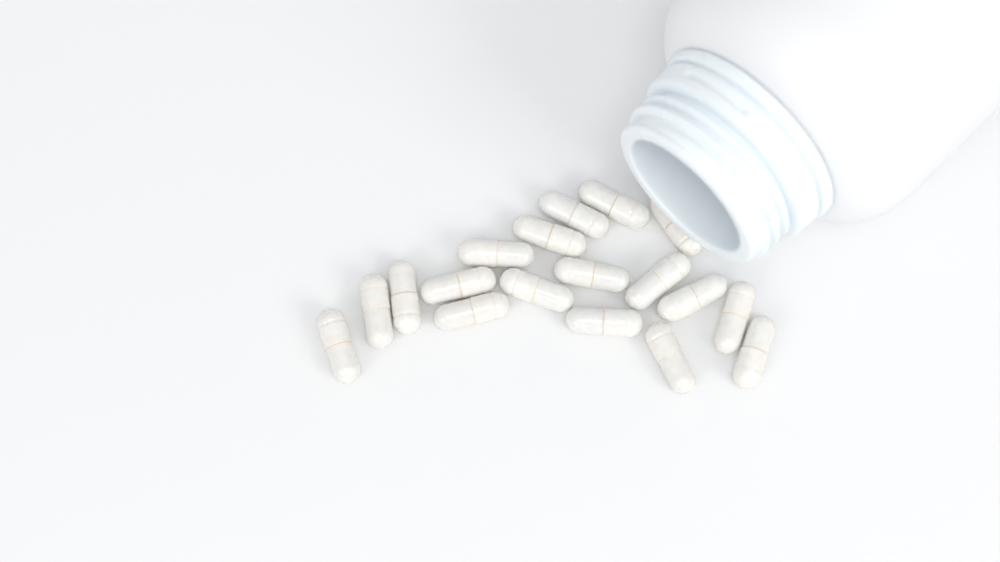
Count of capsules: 18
